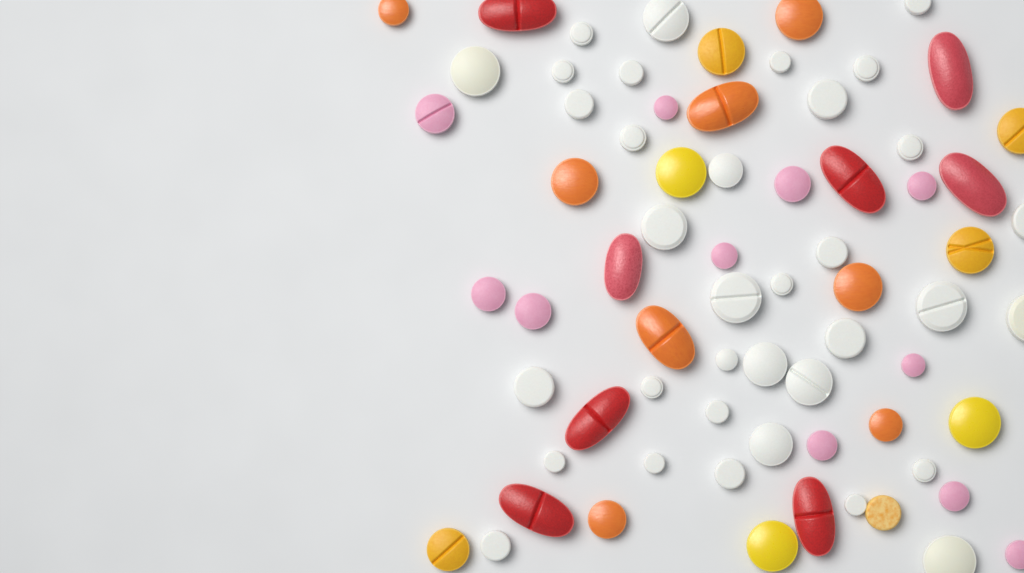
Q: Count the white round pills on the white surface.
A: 35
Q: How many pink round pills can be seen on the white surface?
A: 11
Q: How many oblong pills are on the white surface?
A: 10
